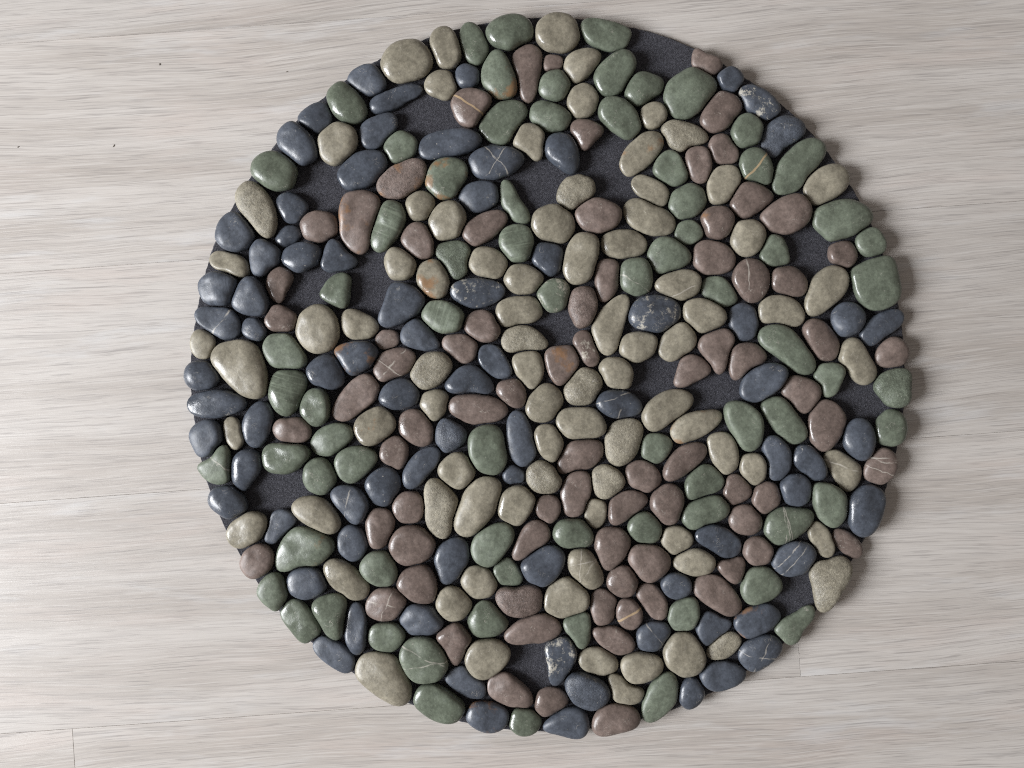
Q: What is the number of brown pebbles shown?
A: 79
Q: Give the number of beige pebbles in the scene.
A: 83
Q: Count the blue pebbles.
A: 78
